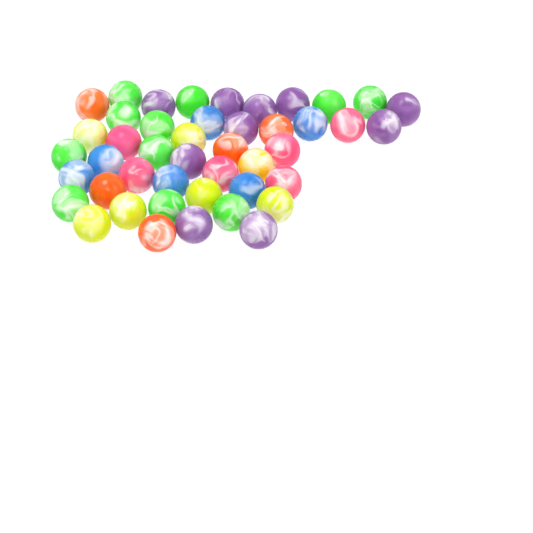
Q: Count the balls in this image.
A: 45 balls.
